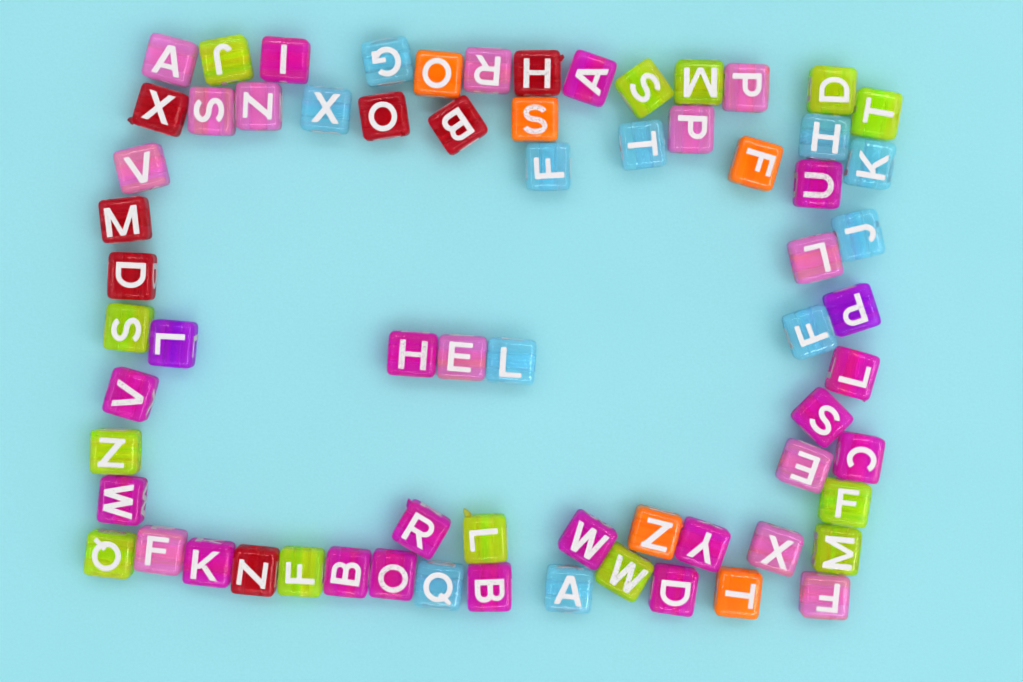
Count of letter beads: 68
